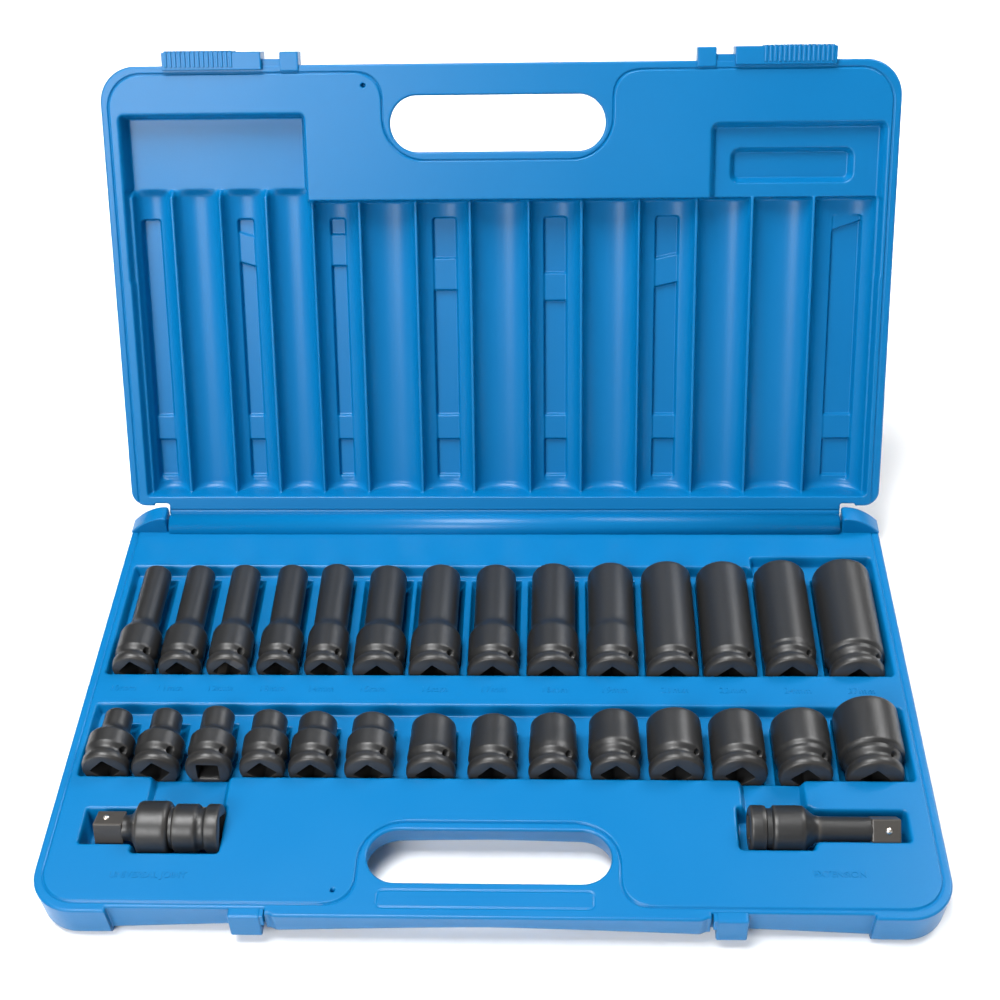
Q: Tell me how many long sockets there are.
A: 14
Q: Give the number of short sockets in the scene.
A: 14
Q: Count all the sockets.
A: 28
